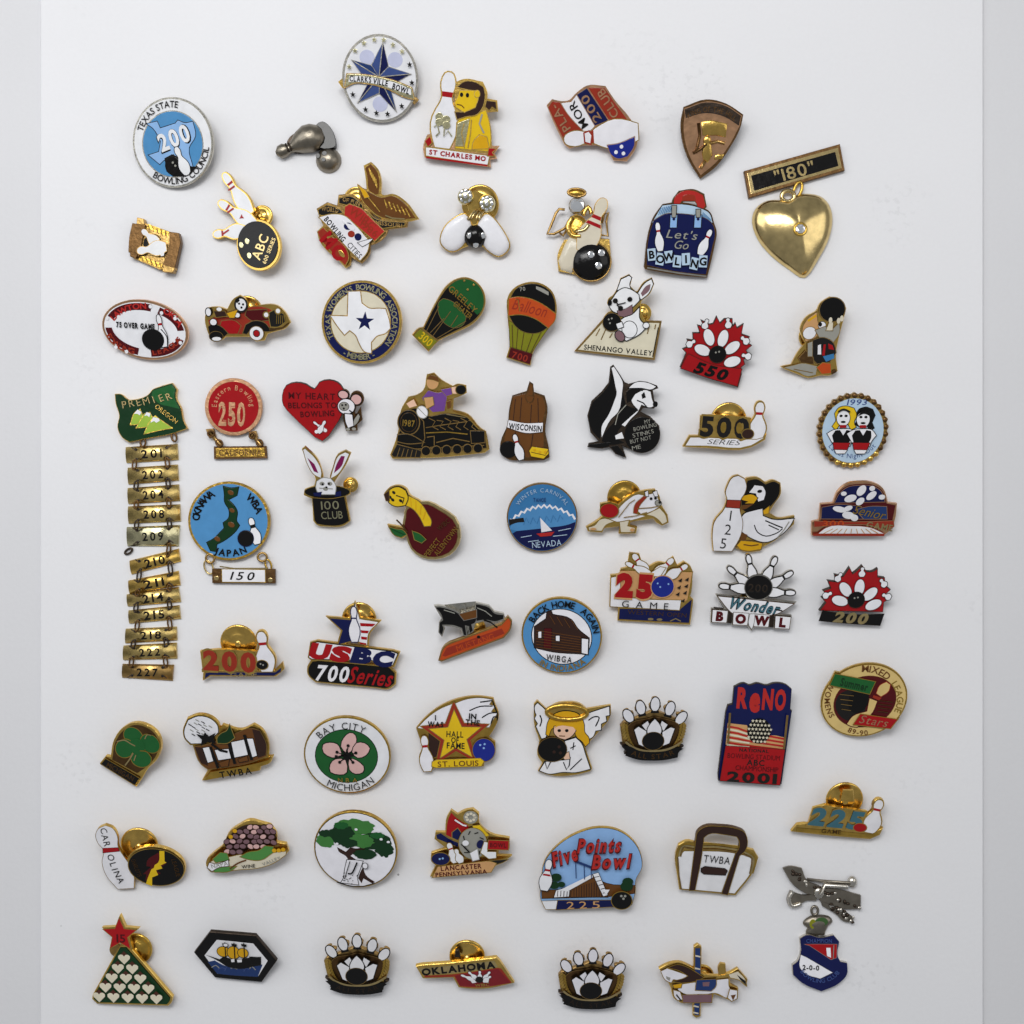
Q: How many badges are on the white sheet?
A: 65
